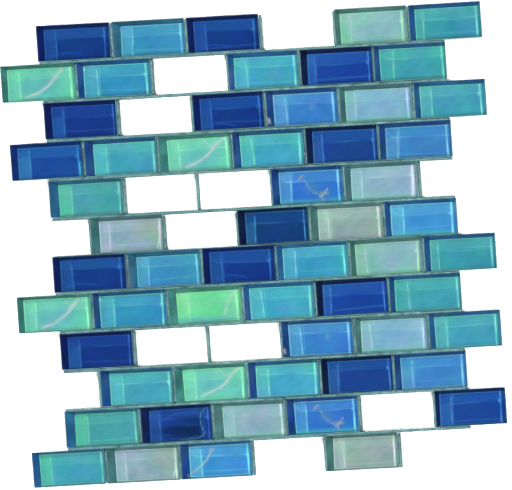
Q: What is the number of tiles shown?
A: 58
